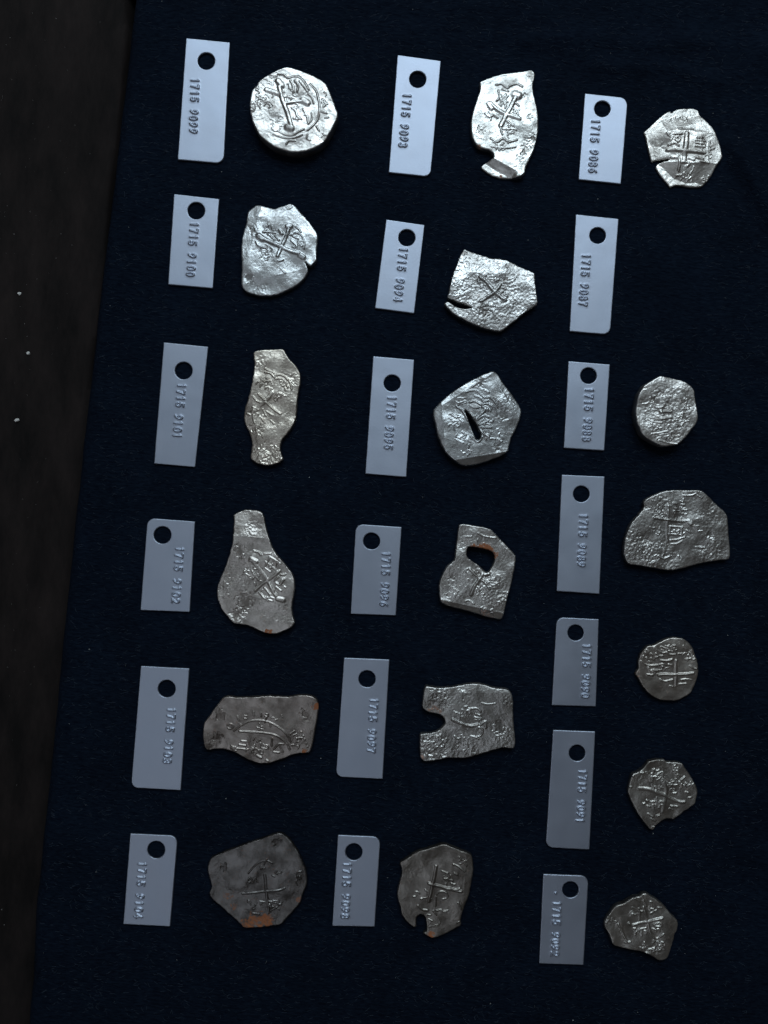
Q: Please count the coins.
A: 18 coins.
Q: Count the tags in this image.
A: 19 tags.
